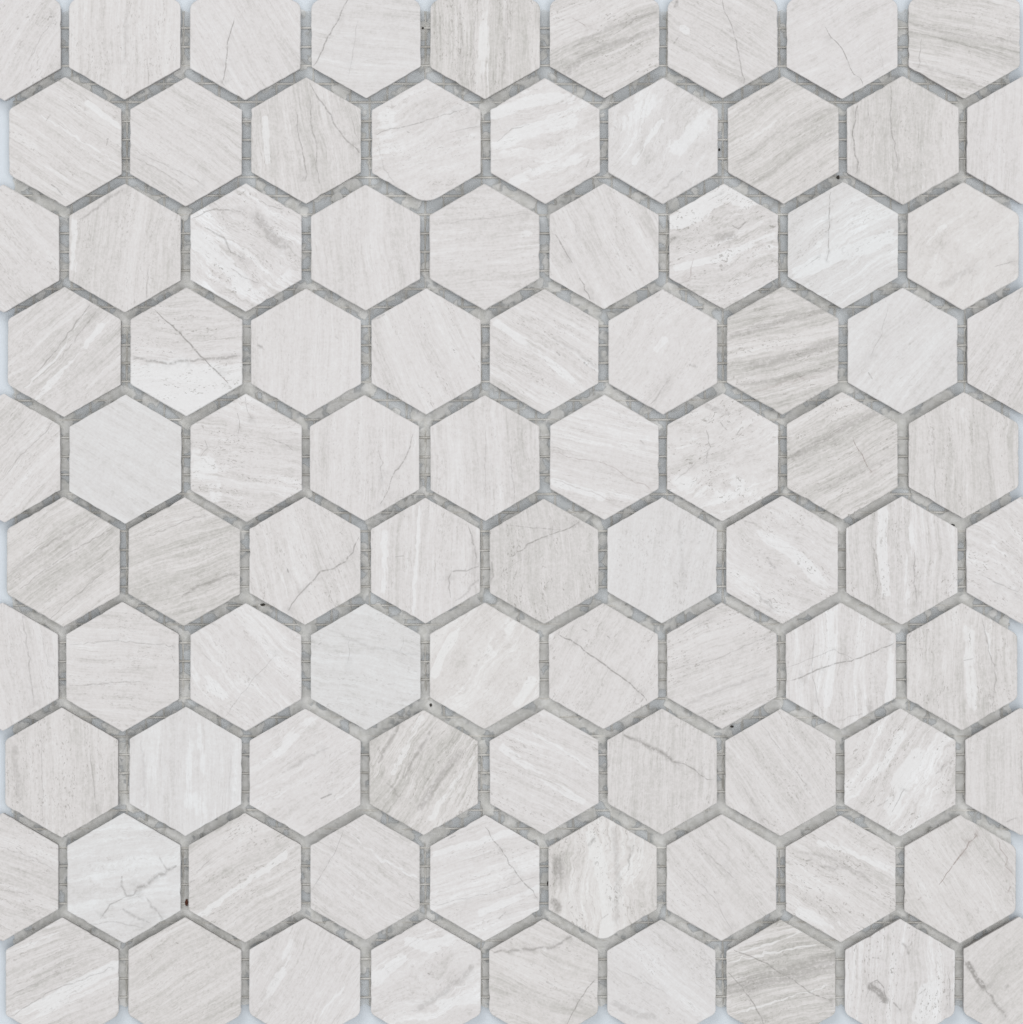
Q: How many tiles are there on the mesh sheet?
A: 90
